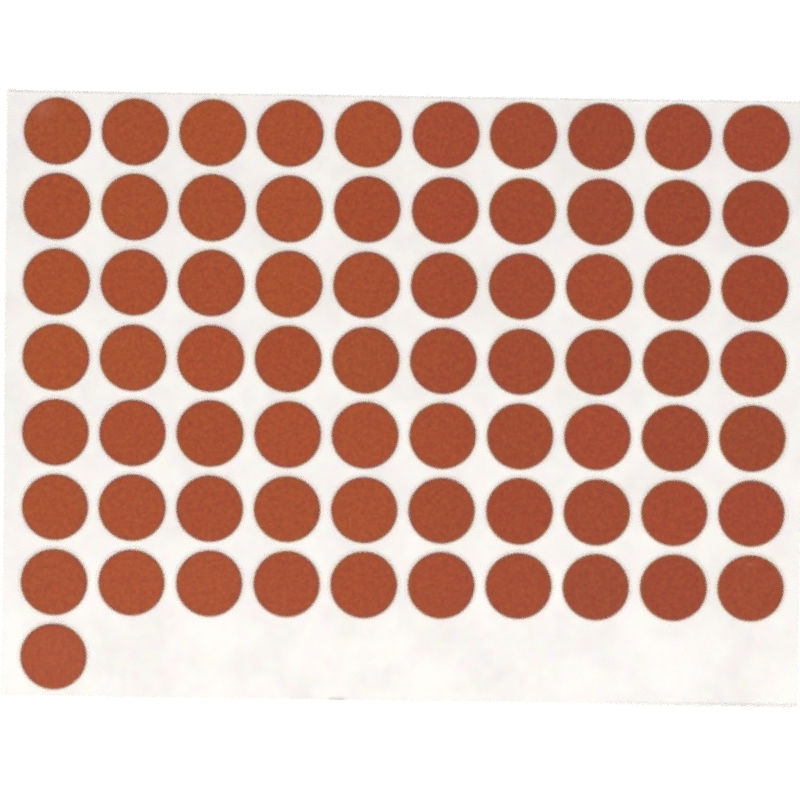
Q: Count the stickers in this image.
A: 71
